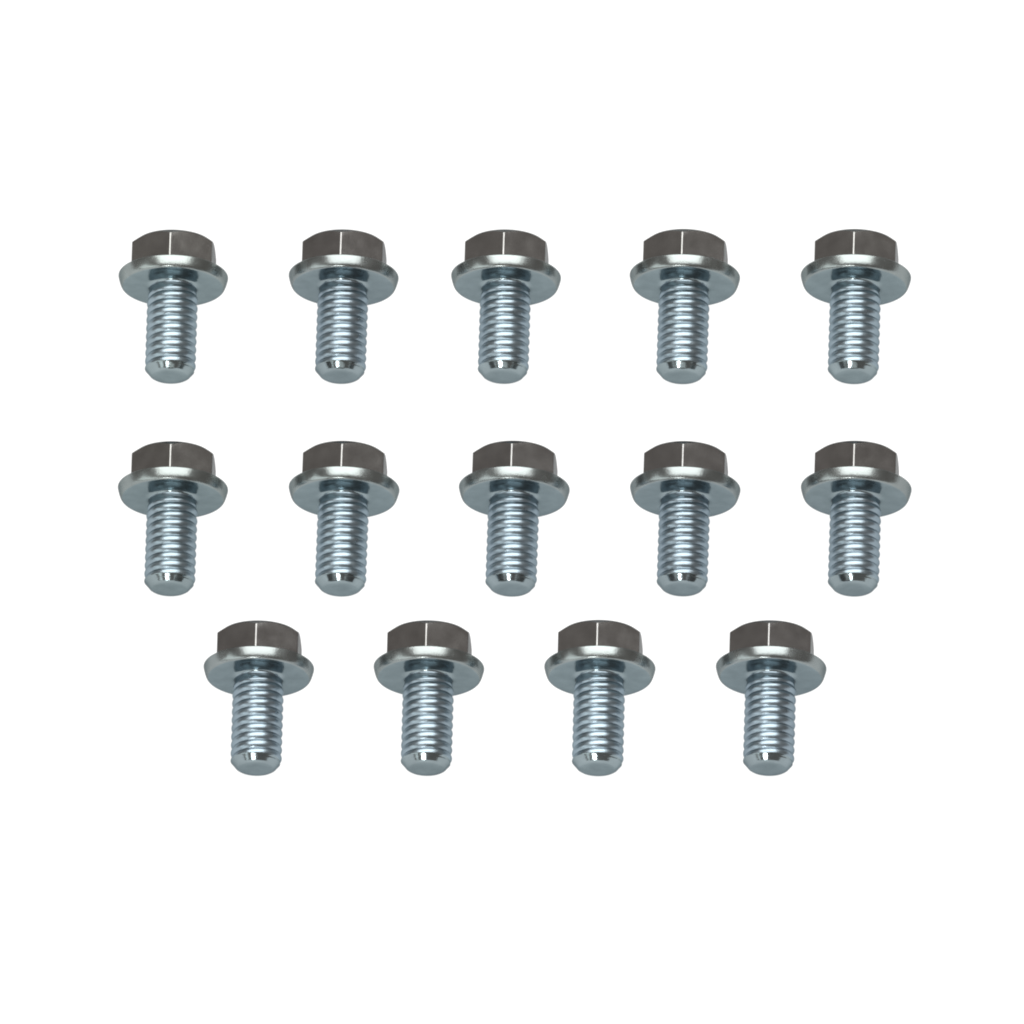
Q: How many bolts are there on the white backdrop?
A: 14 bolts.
